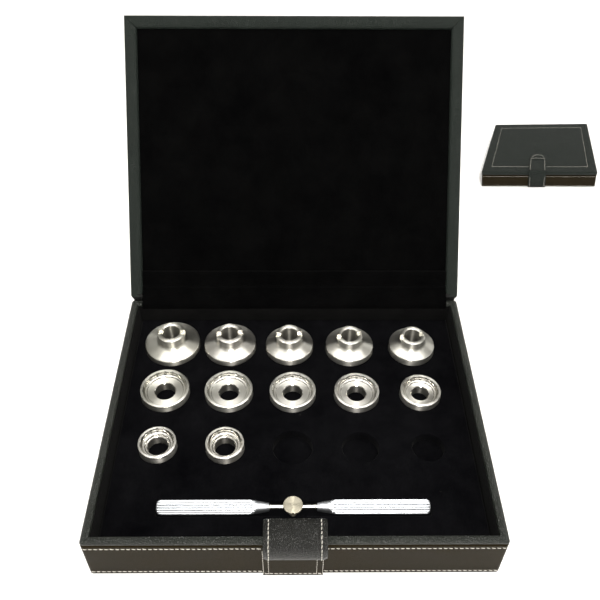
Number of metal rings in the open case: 12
